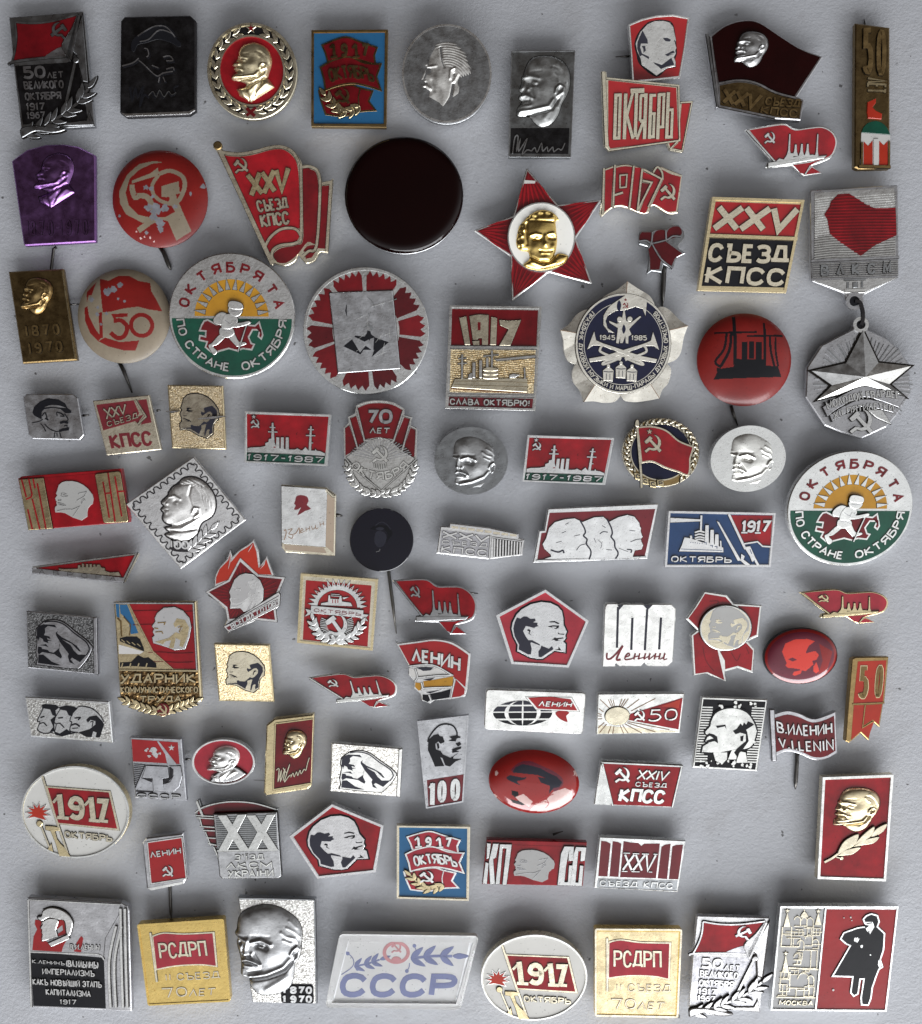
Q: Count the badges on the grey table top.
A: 87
